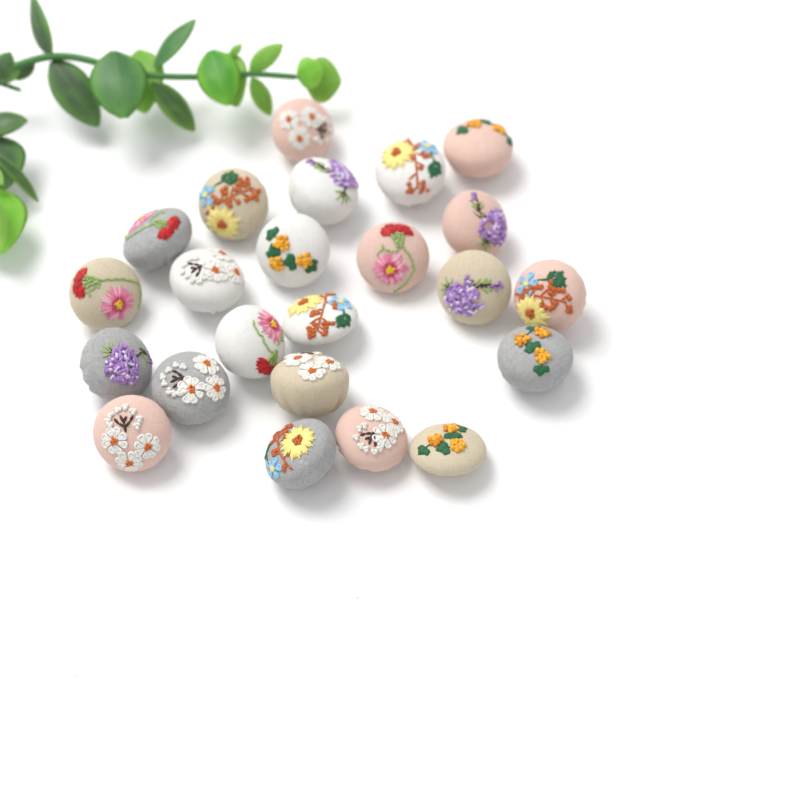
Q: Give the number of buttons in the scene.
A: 23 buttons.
